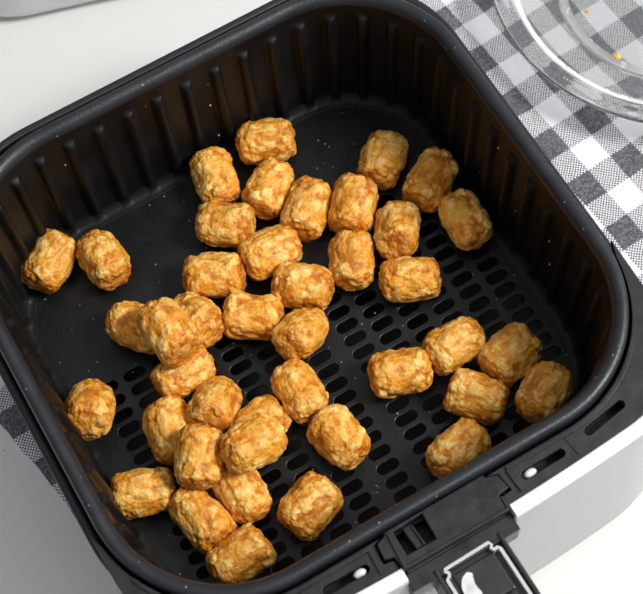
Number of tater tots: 42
